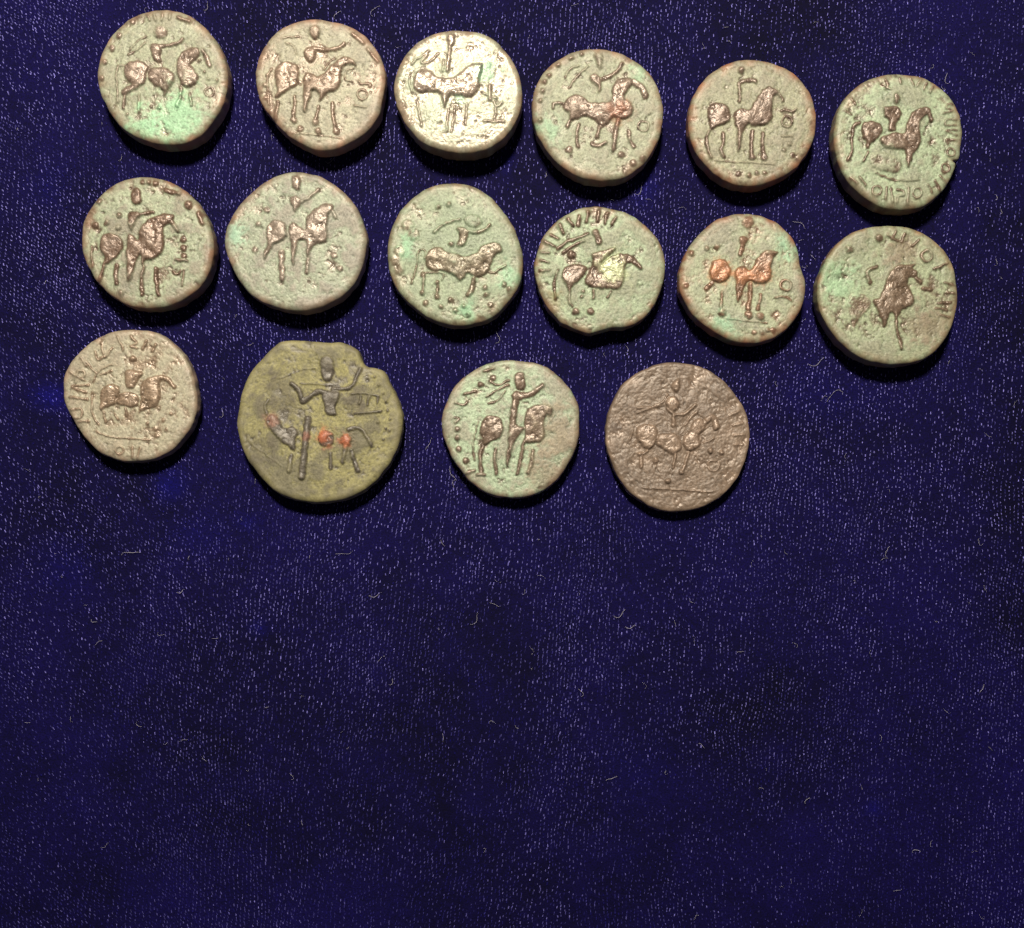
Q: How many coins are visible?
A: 16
